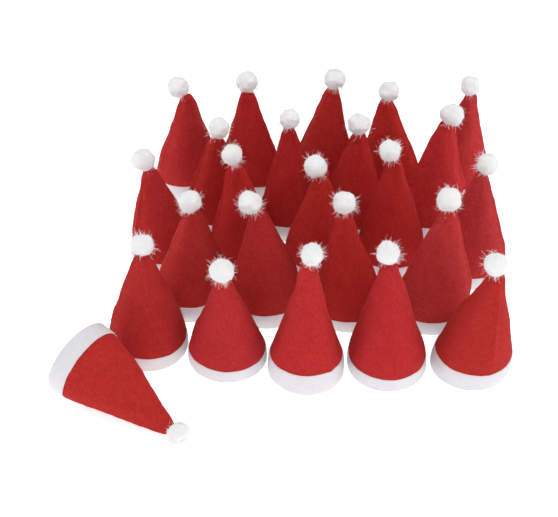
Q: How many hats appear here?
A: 24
